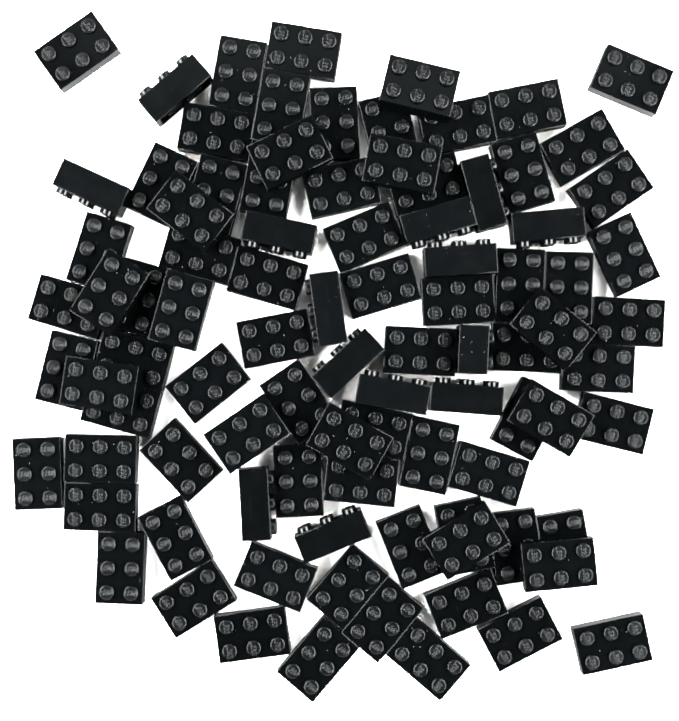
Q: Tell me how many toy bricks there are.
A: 93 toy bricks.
